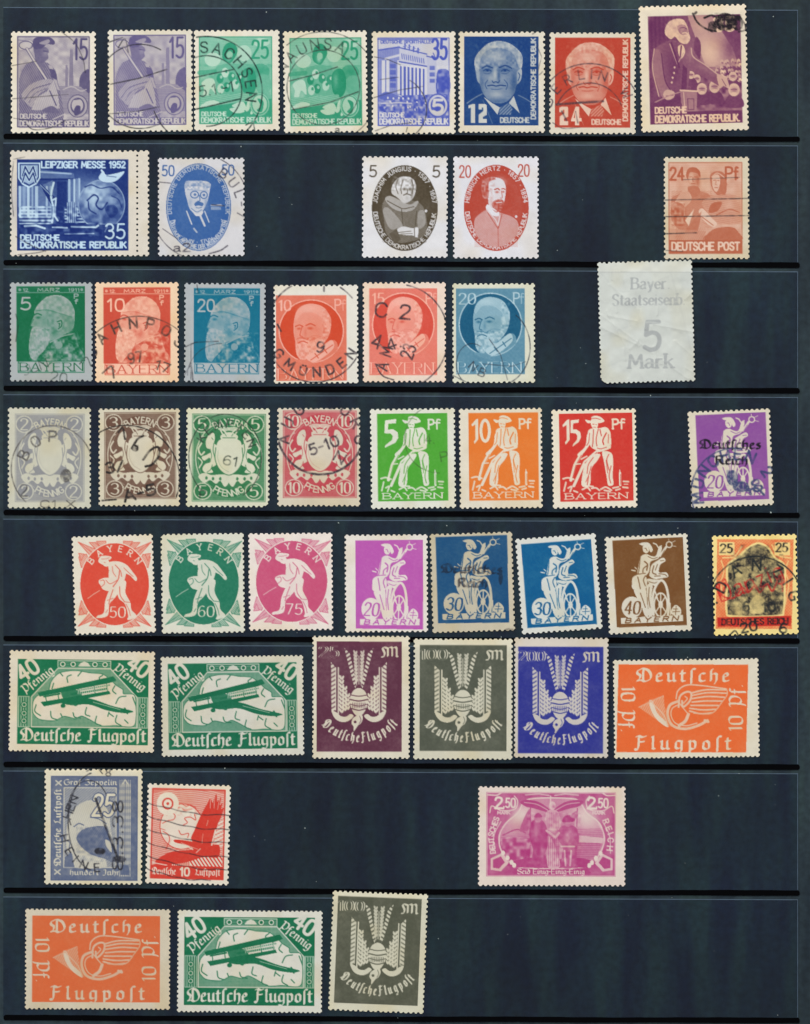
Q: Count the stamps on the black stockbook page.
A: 48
